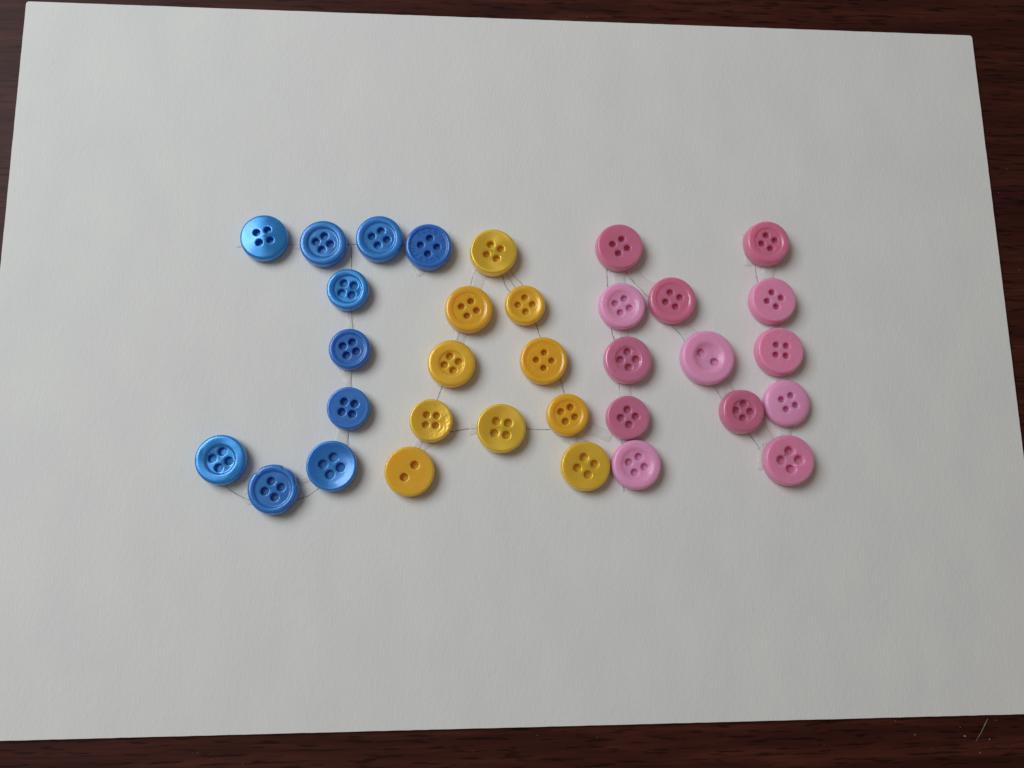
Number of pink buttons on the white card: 13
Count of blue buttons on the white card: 10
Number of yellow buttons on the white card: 10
